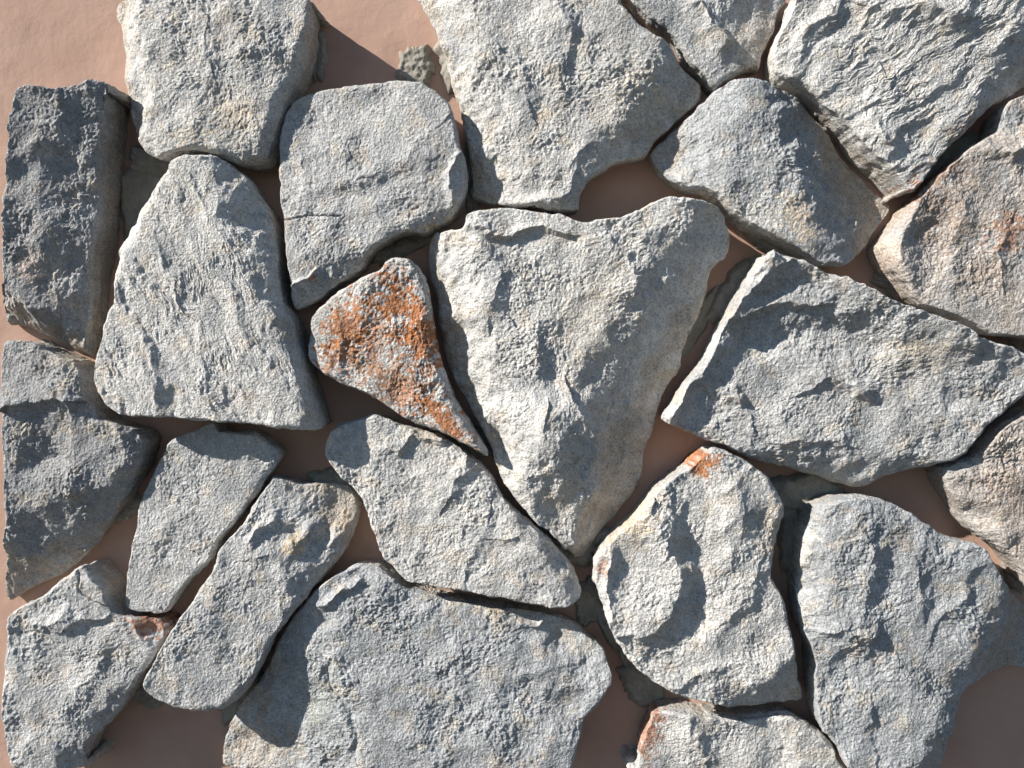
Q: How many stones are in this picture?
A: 22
